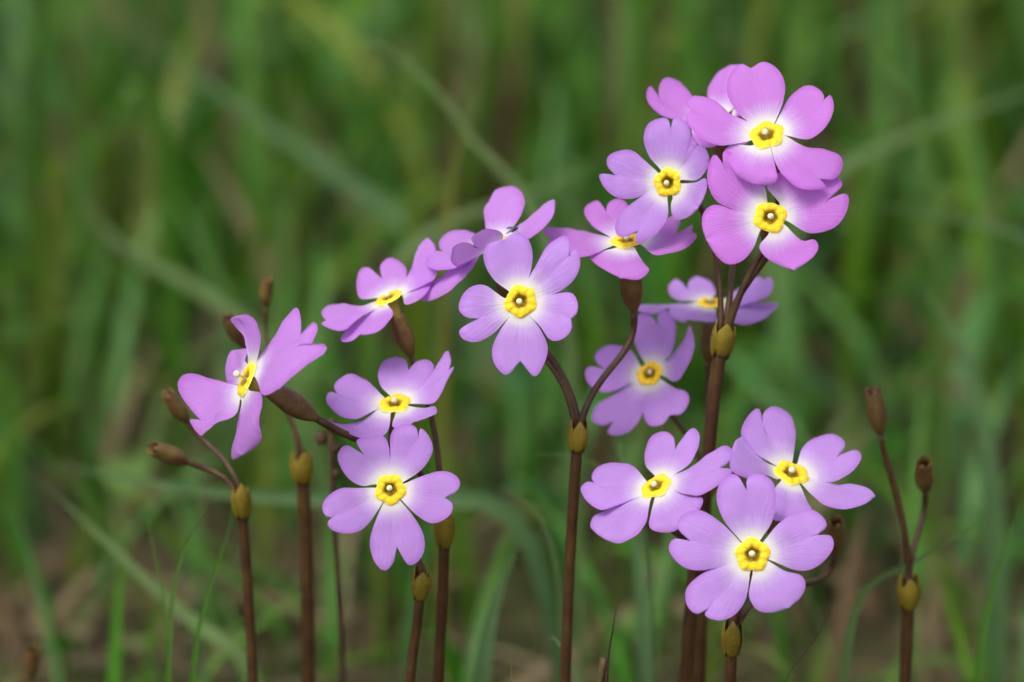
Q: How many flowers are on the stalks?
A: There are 16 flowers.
